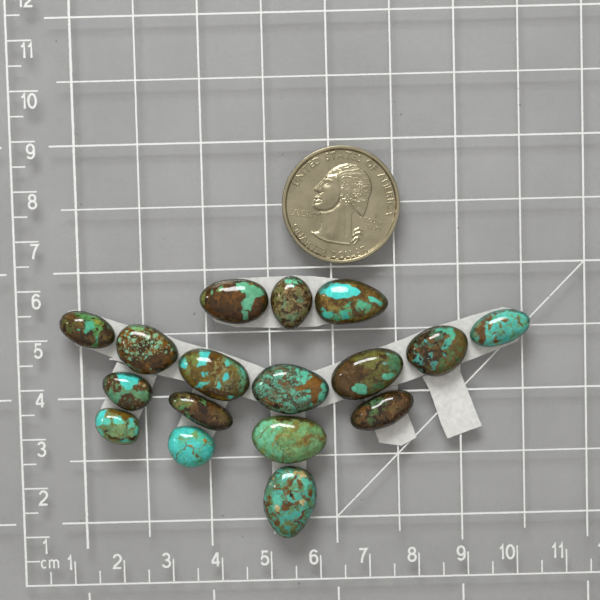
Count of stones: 17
